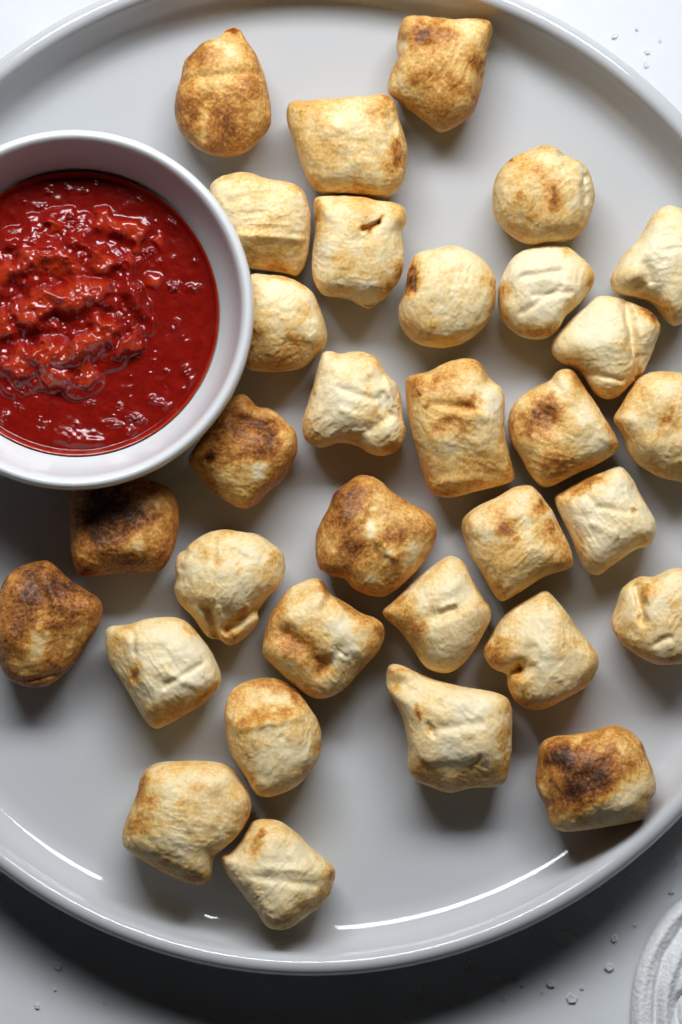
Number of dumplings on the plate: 32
